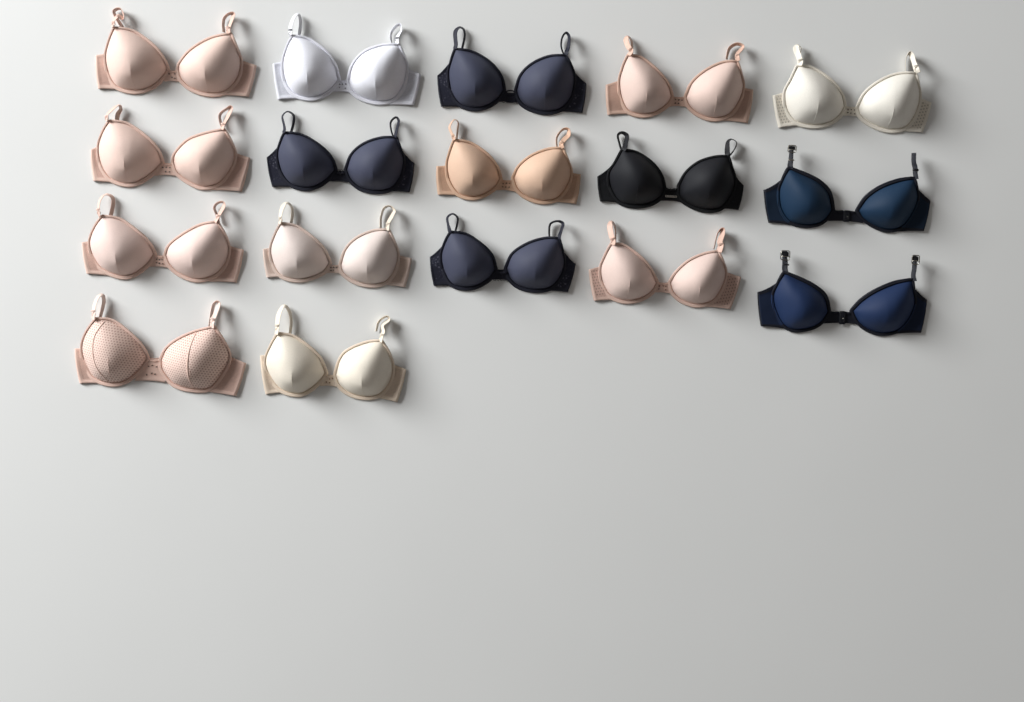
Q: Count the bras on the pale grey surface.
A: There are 17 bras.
